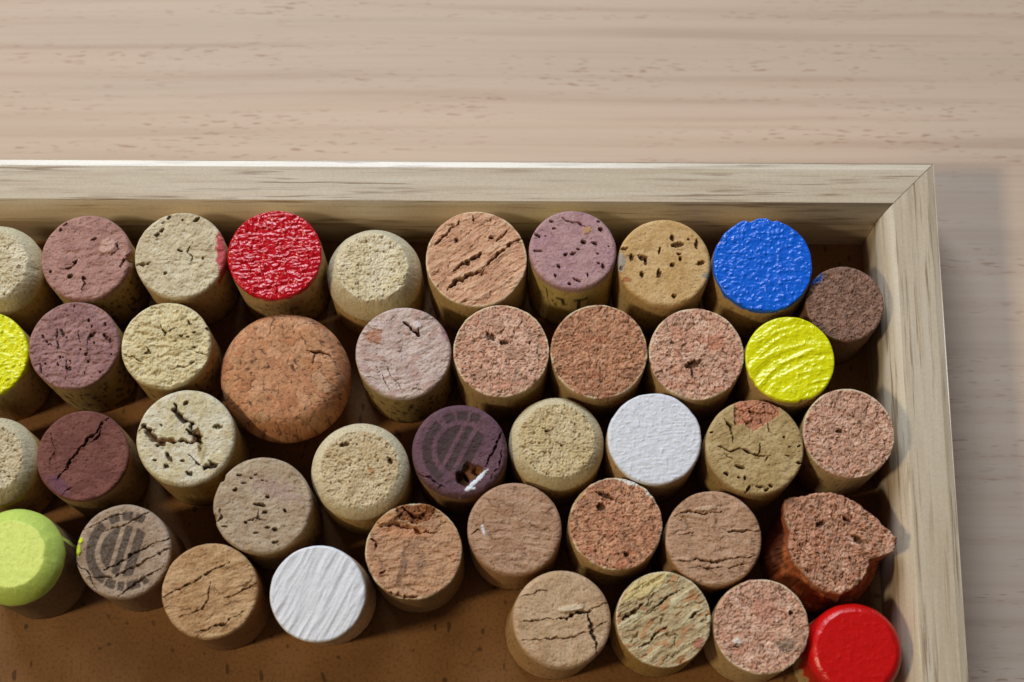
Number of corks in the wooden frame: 42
